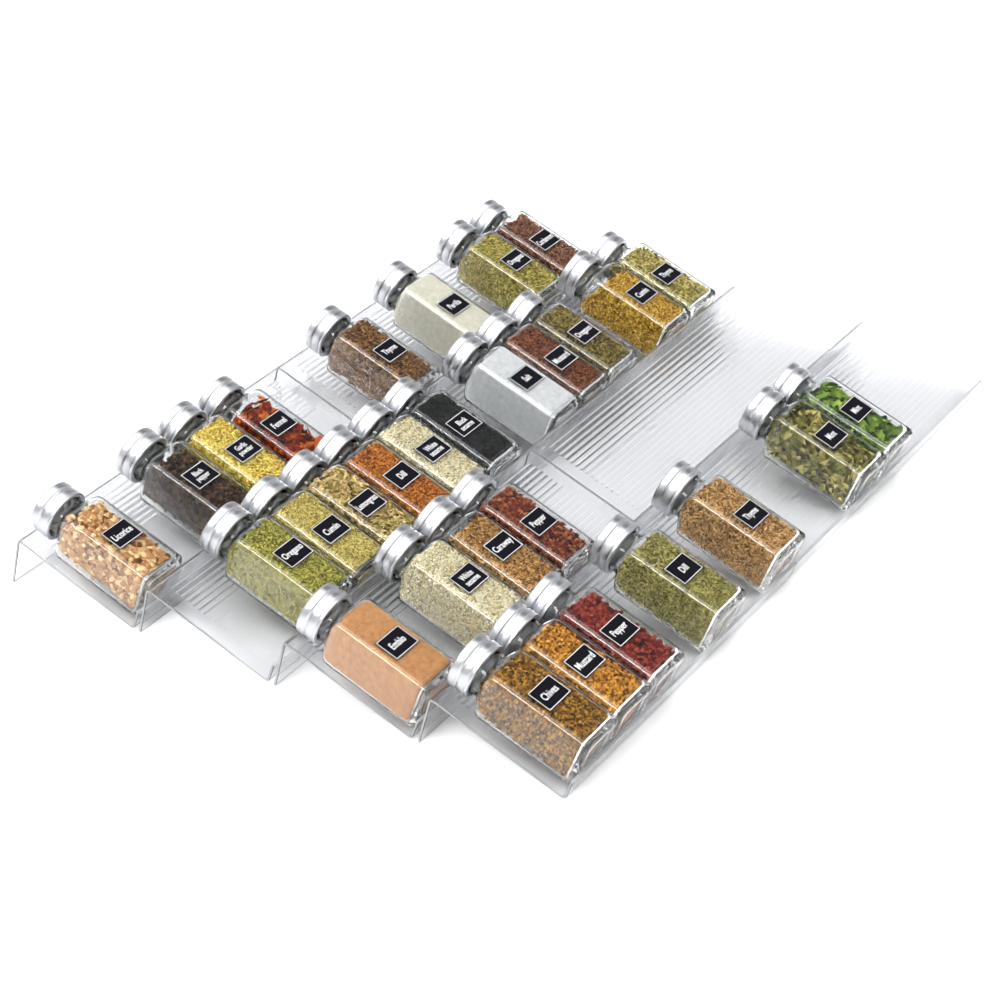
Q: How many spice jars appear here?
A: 30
